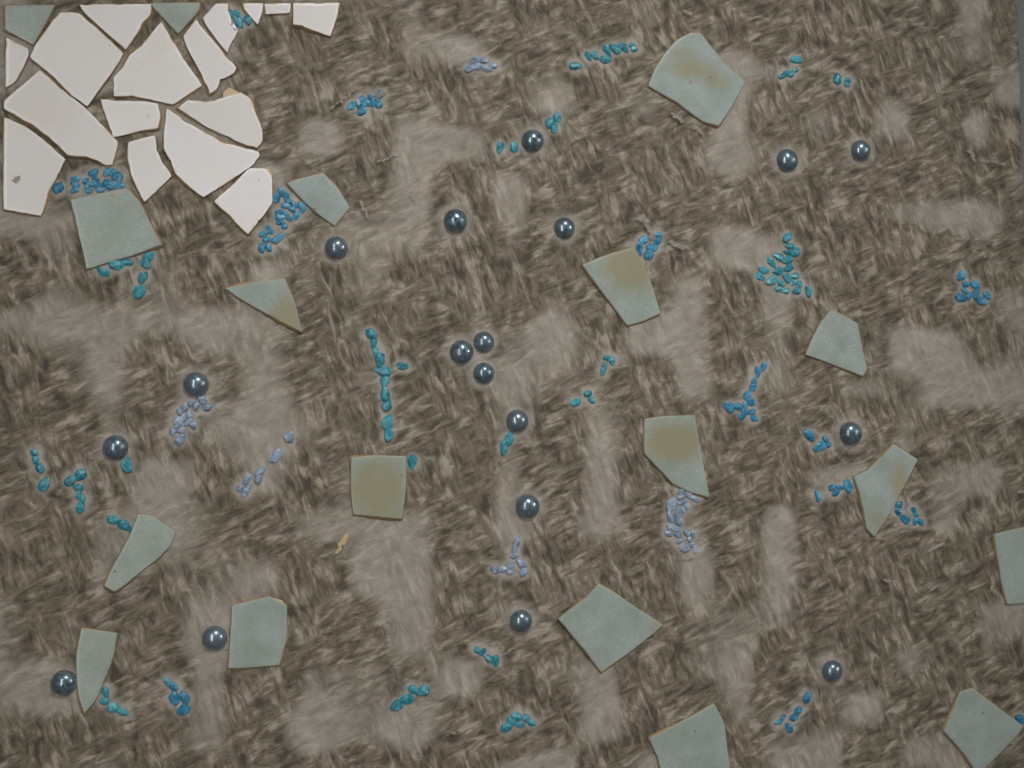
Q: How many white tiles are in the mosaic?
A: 16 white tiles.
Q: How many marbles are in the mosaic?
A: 18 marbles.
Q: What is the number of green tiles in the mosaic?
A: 18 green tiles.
